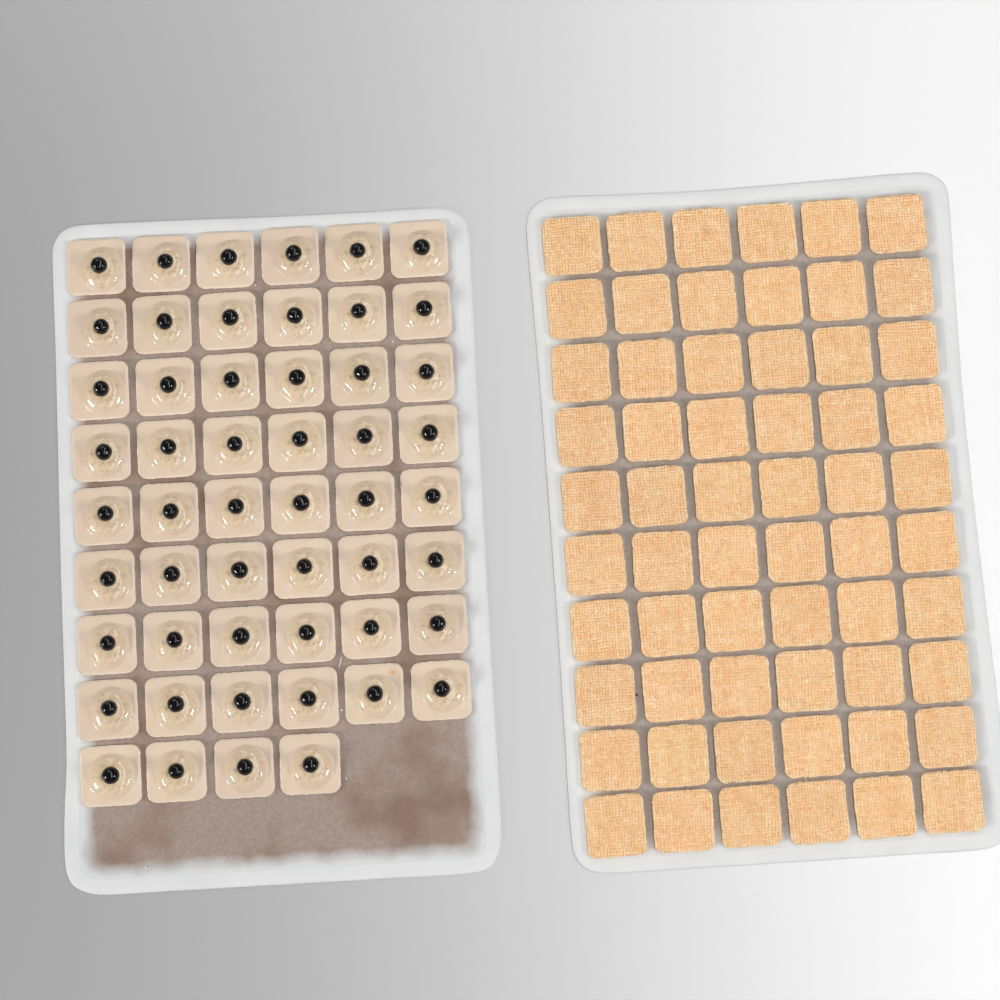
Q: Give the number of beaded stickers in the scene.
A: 52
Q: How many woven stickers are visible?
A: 60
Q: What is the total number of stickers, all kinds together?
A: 112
